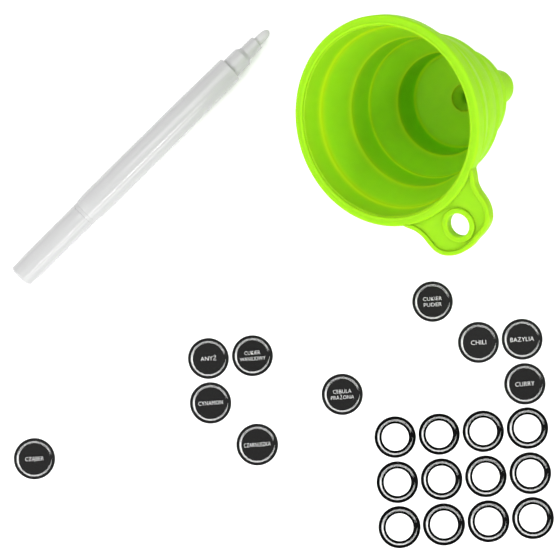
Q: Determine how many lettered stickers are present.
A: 10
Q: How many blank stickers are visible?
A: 12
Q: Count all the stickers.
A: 22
